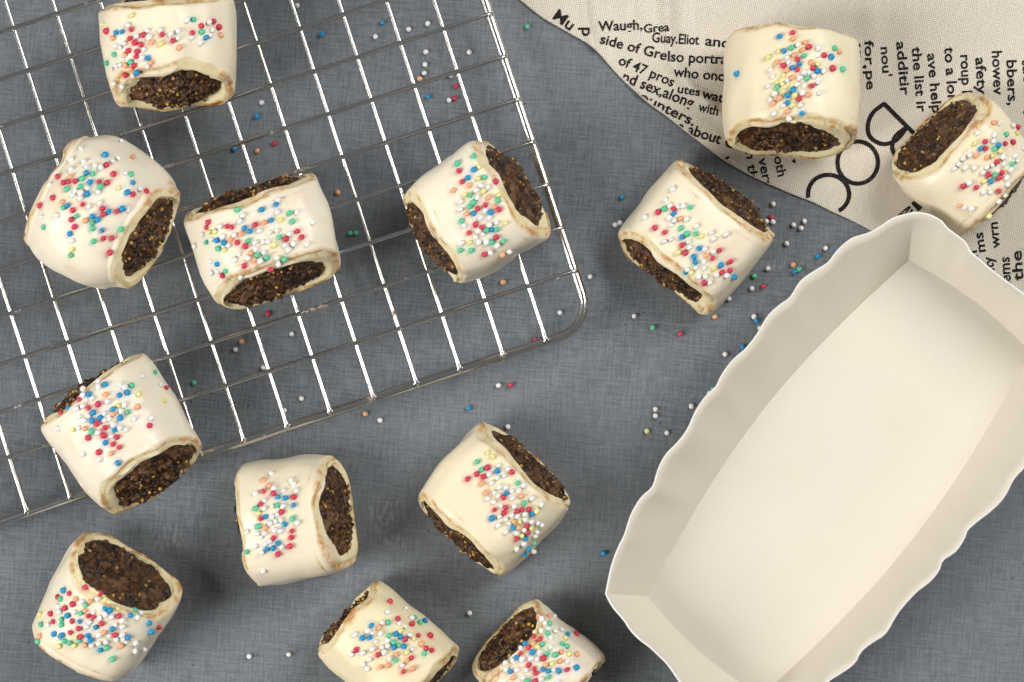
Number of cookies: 13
